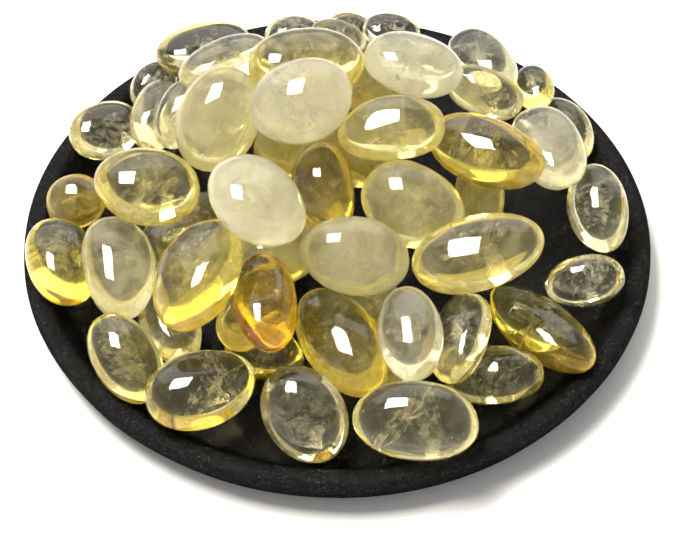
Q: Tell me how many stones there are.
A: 55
